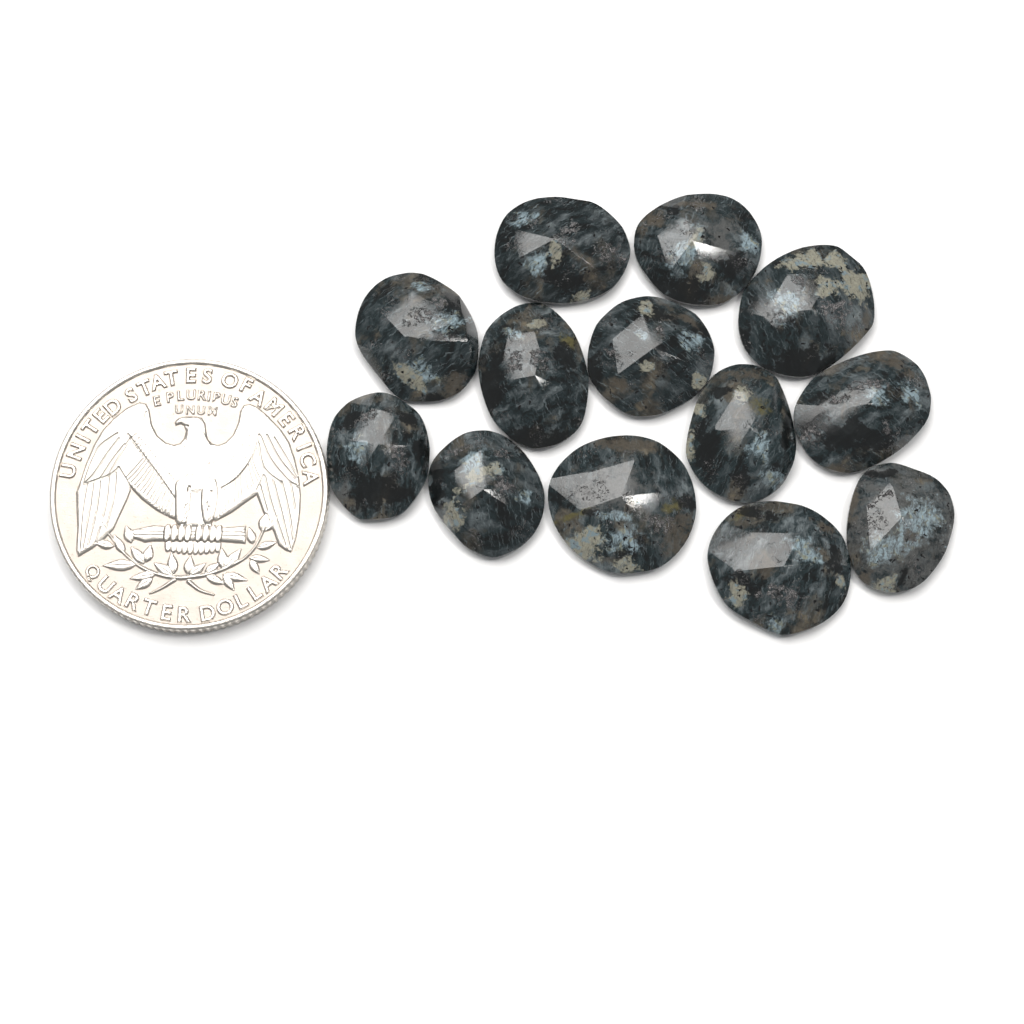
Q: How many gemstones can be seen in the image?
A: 13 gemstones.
